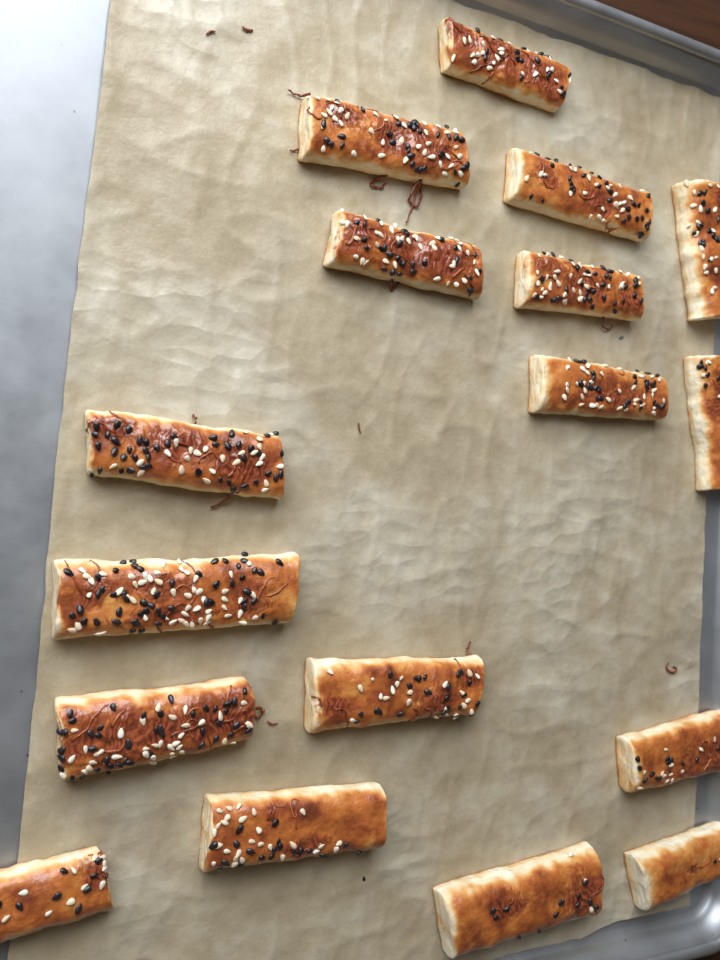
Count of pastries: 17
